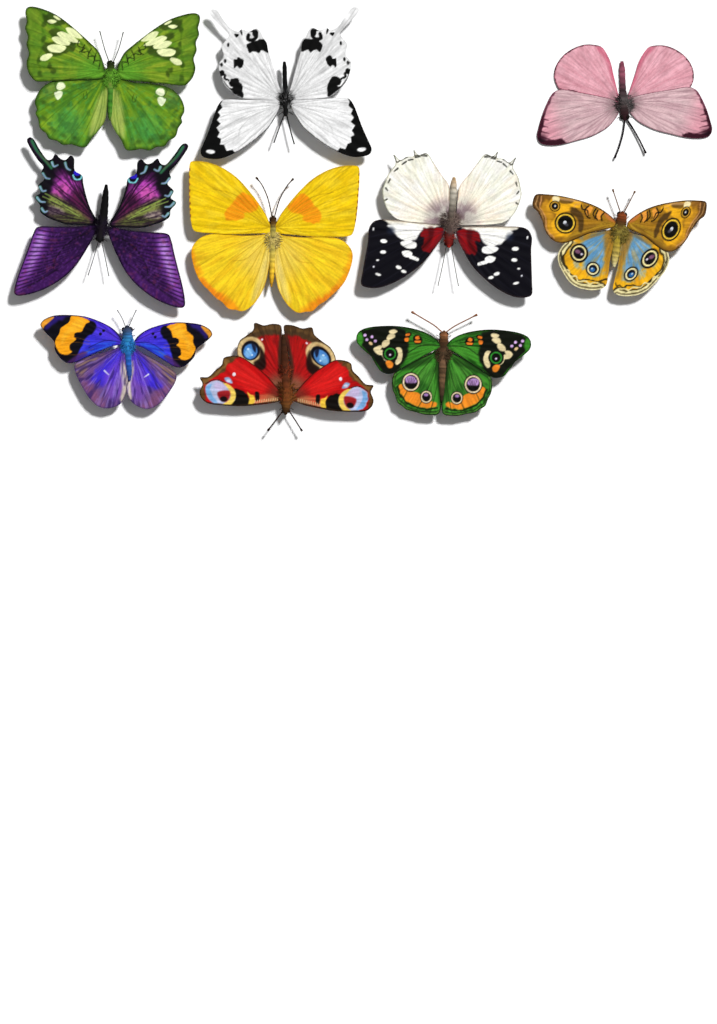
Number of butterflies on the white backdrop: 10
